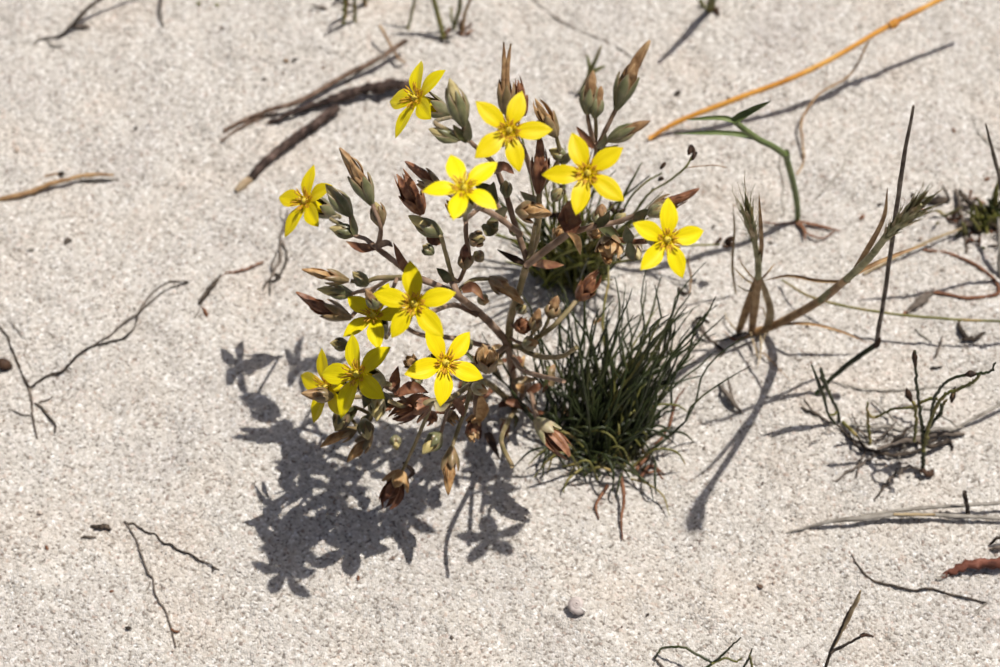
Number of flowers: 11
